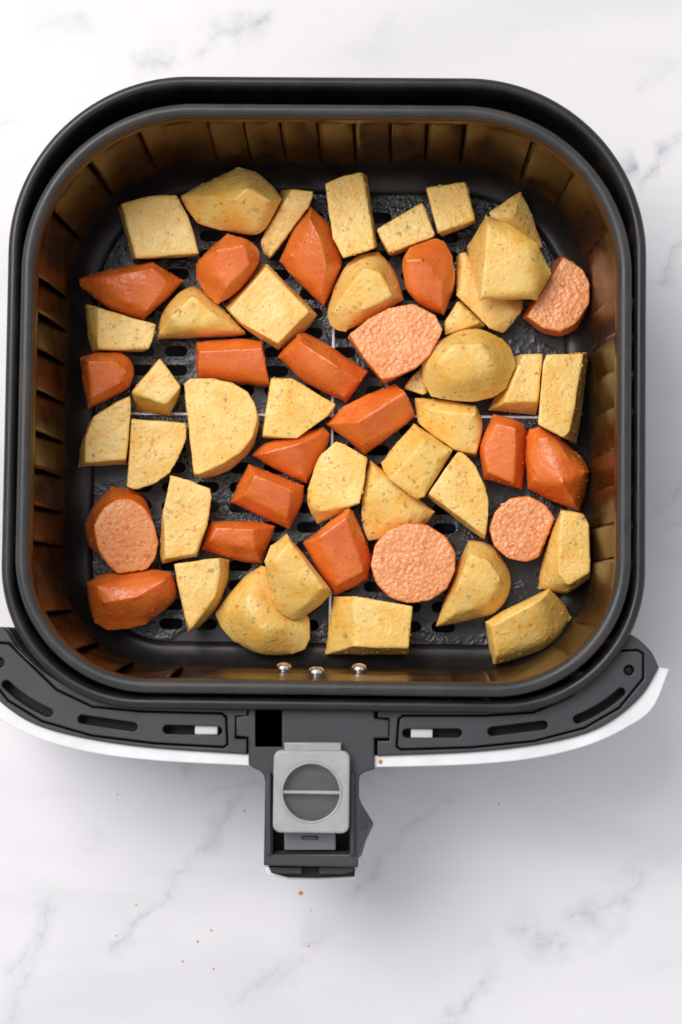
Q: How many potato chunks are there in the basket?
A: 36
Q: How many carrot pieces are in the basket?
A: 20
